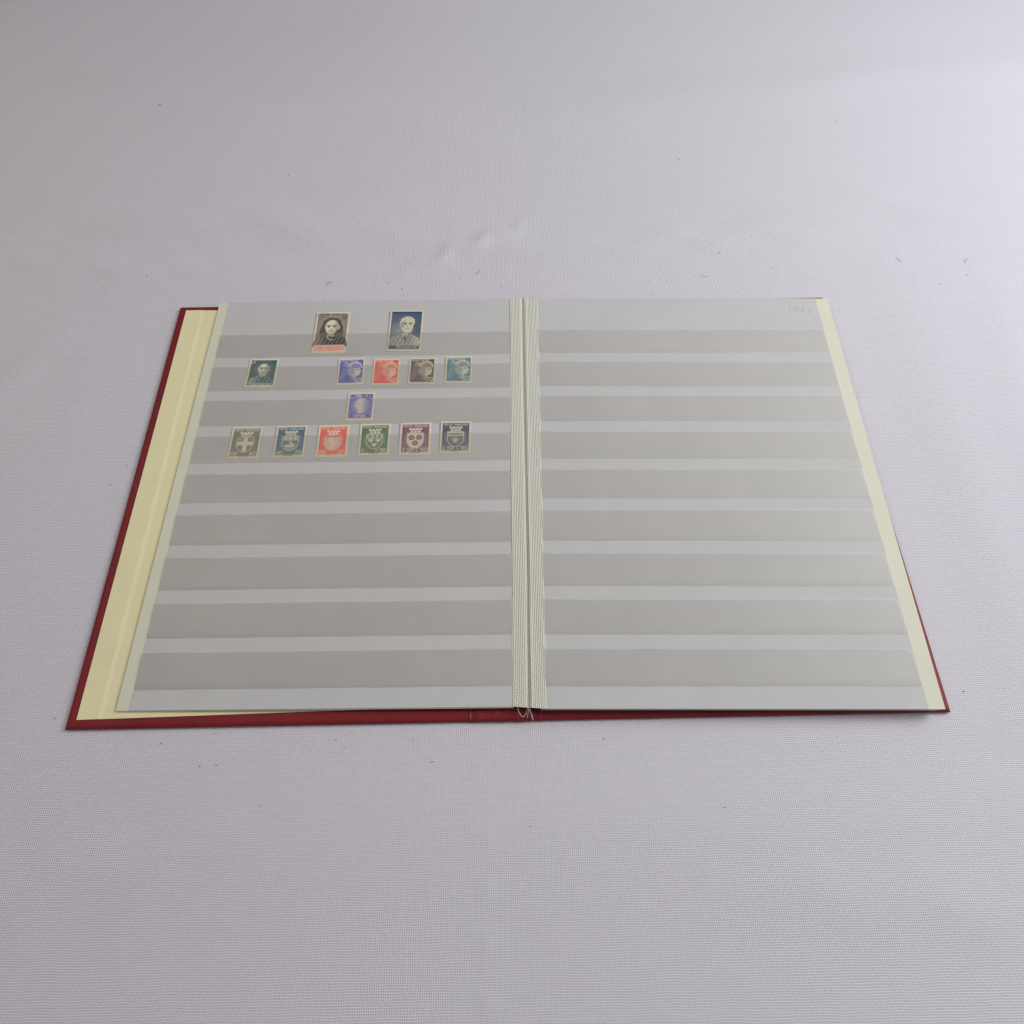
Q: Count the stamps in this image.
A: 14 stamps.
